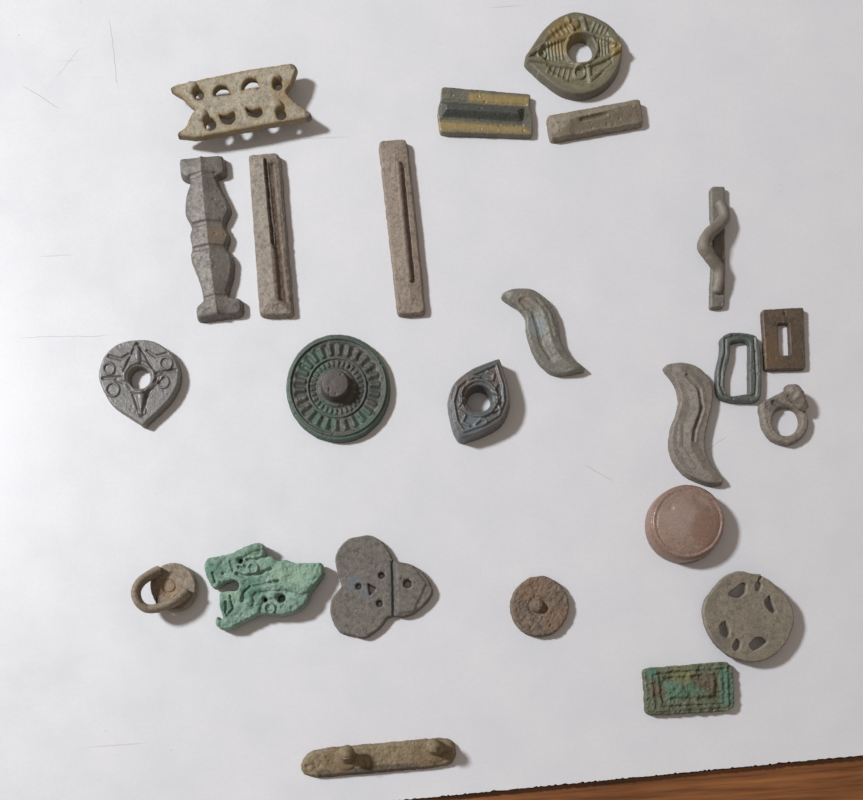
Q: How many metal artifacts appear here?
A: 24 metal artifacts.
